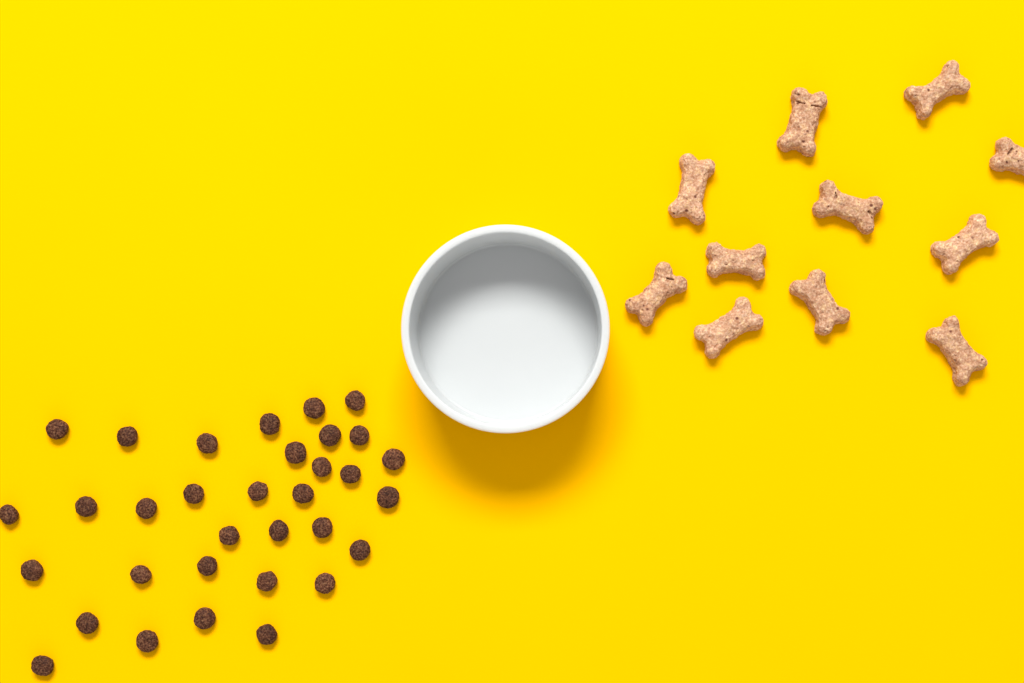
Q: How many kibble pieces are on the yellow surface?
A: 33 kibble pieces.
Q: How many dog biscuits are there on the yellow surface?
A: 11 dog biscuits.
